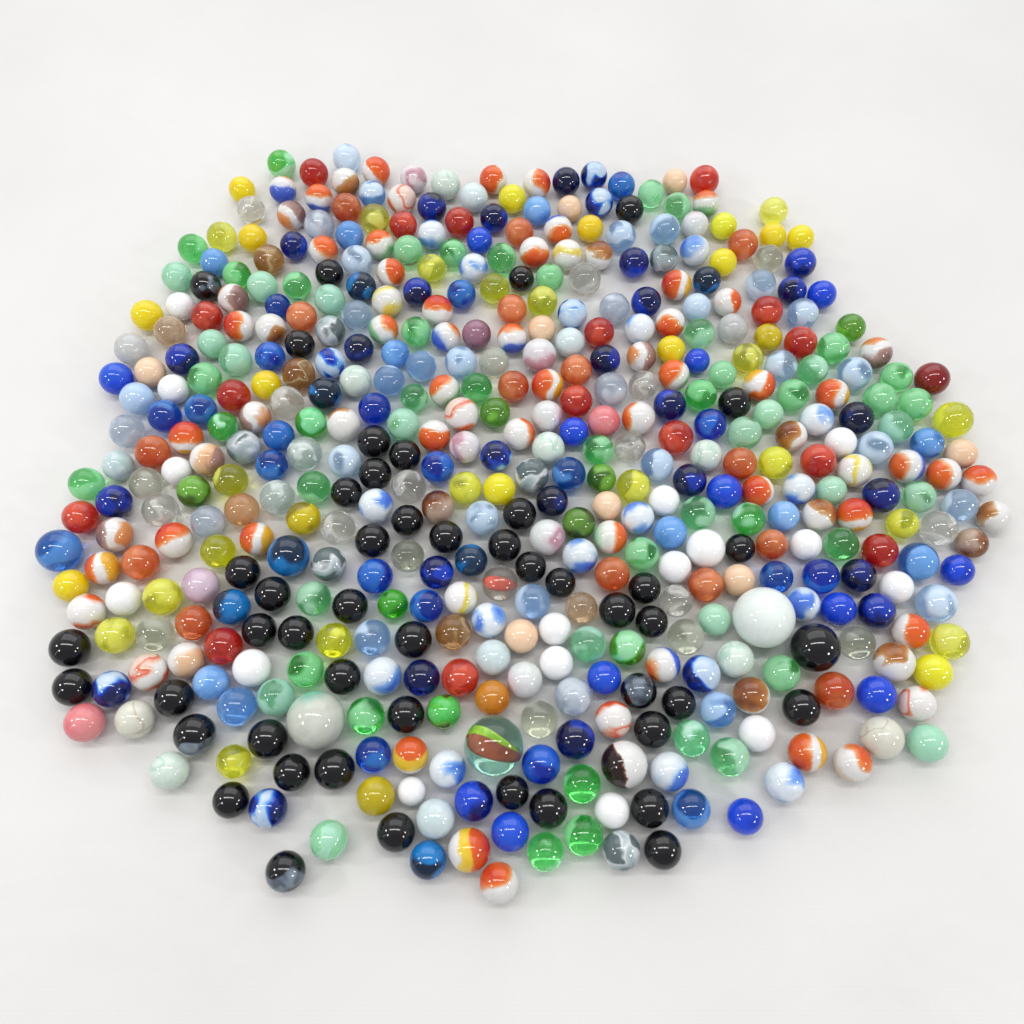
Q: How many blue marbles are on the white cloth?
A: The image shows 105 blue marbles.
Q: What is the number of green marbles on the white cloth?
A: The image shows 65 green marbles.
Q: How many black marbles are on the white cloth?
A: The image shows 48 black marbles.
